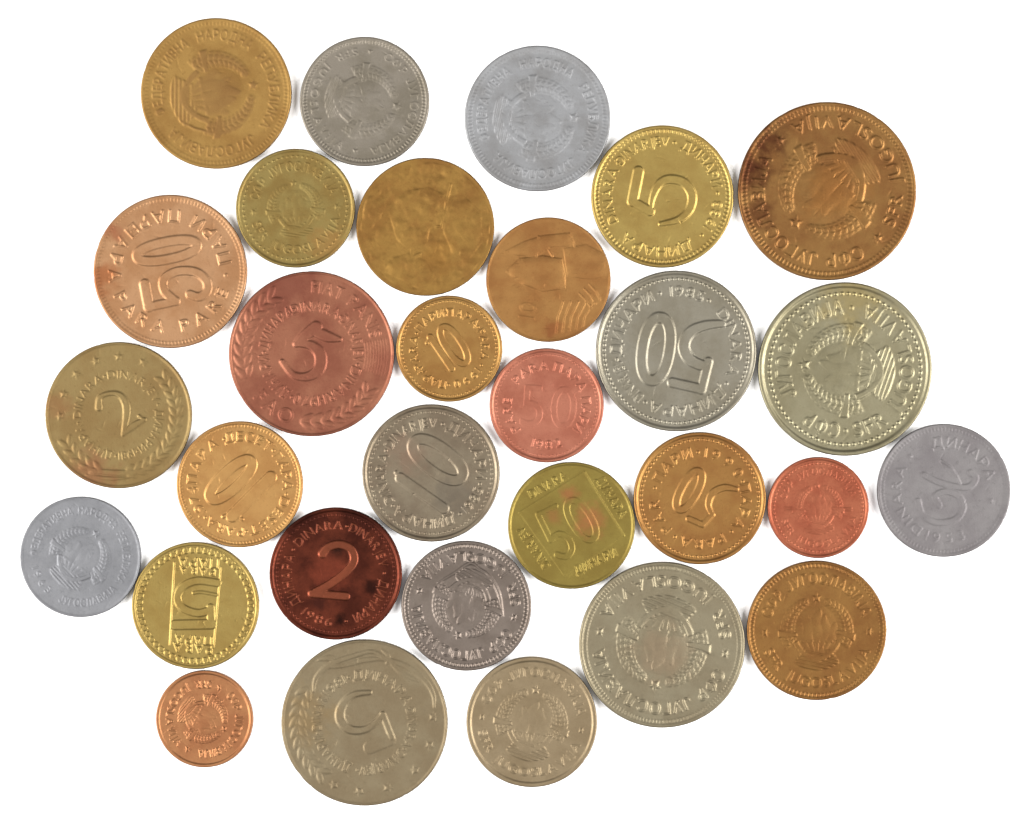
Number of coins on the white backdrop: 30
